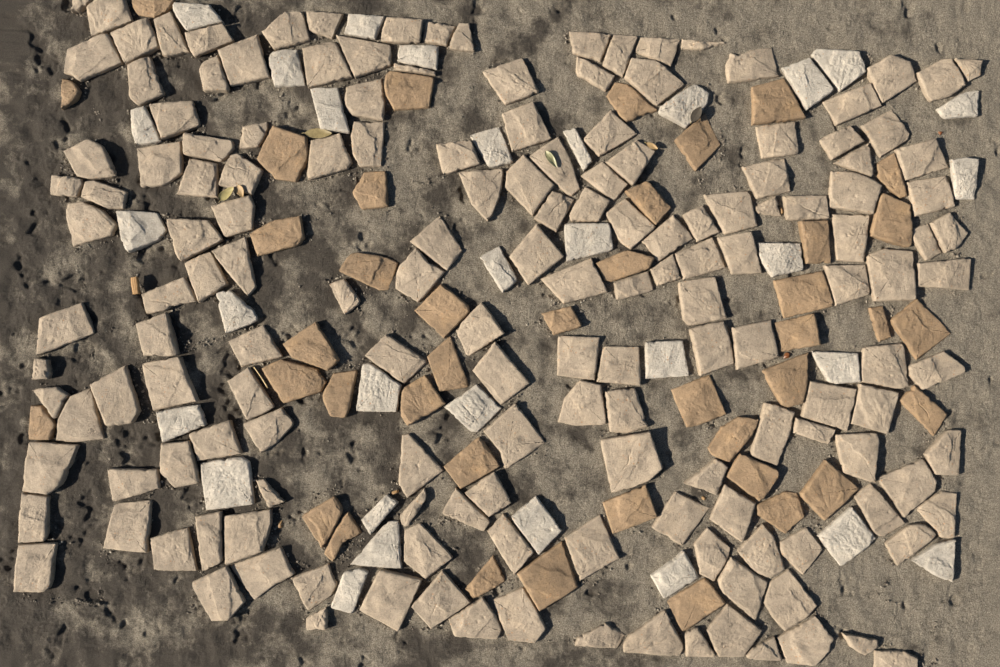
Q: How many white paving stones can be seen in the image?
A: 31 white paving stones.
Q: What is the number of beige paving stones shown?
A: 162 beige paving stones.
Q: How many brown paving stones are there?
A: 41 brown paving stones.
